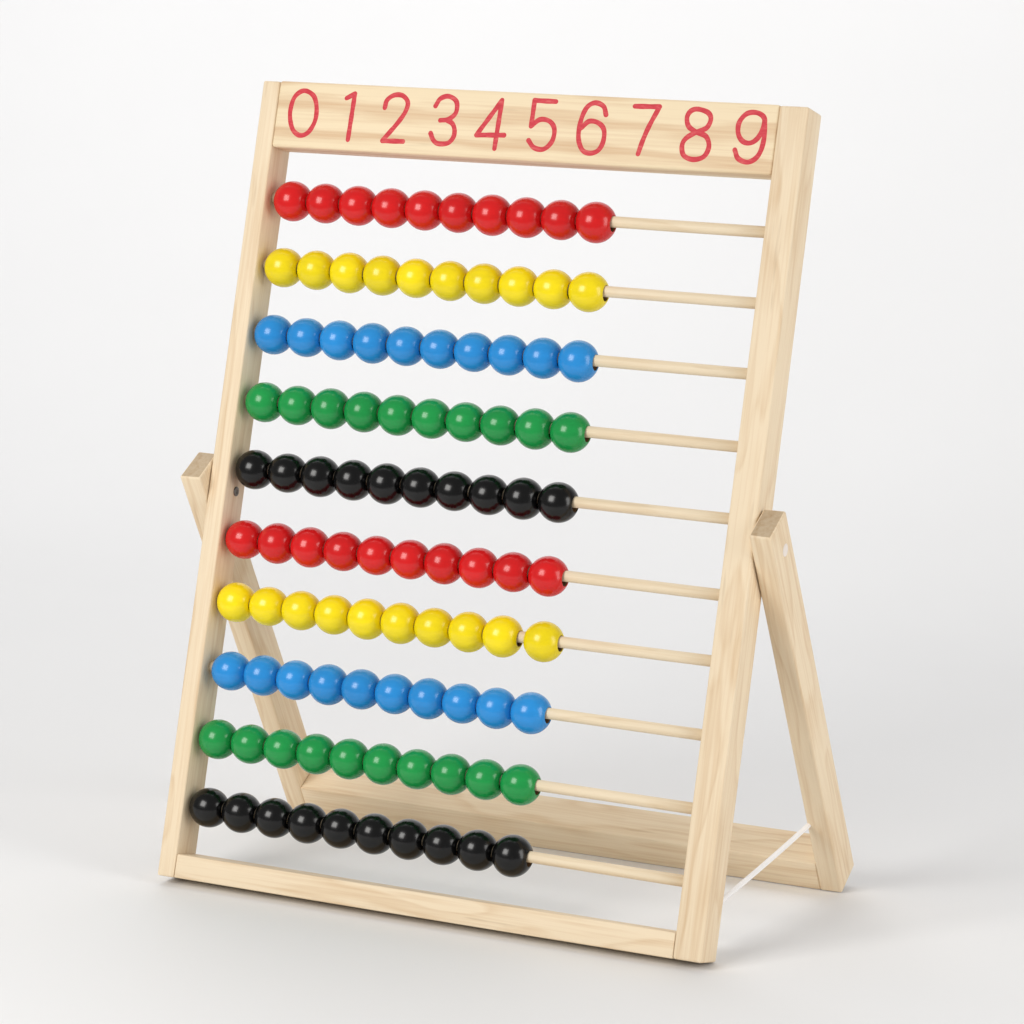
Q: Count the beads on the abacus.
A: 100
